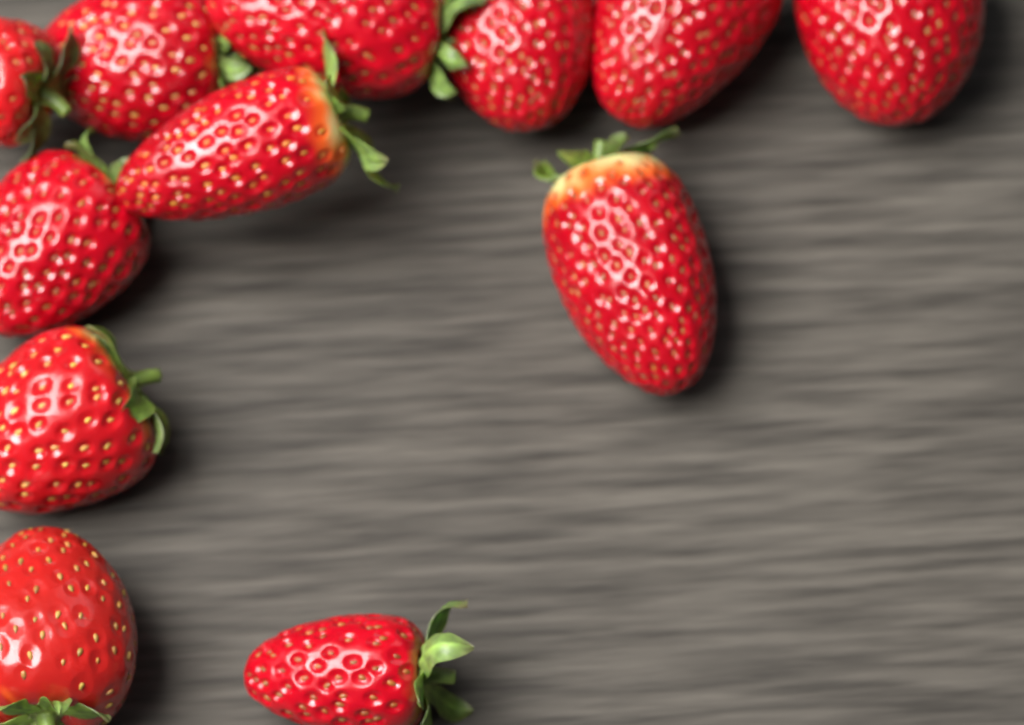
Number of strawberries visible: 12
